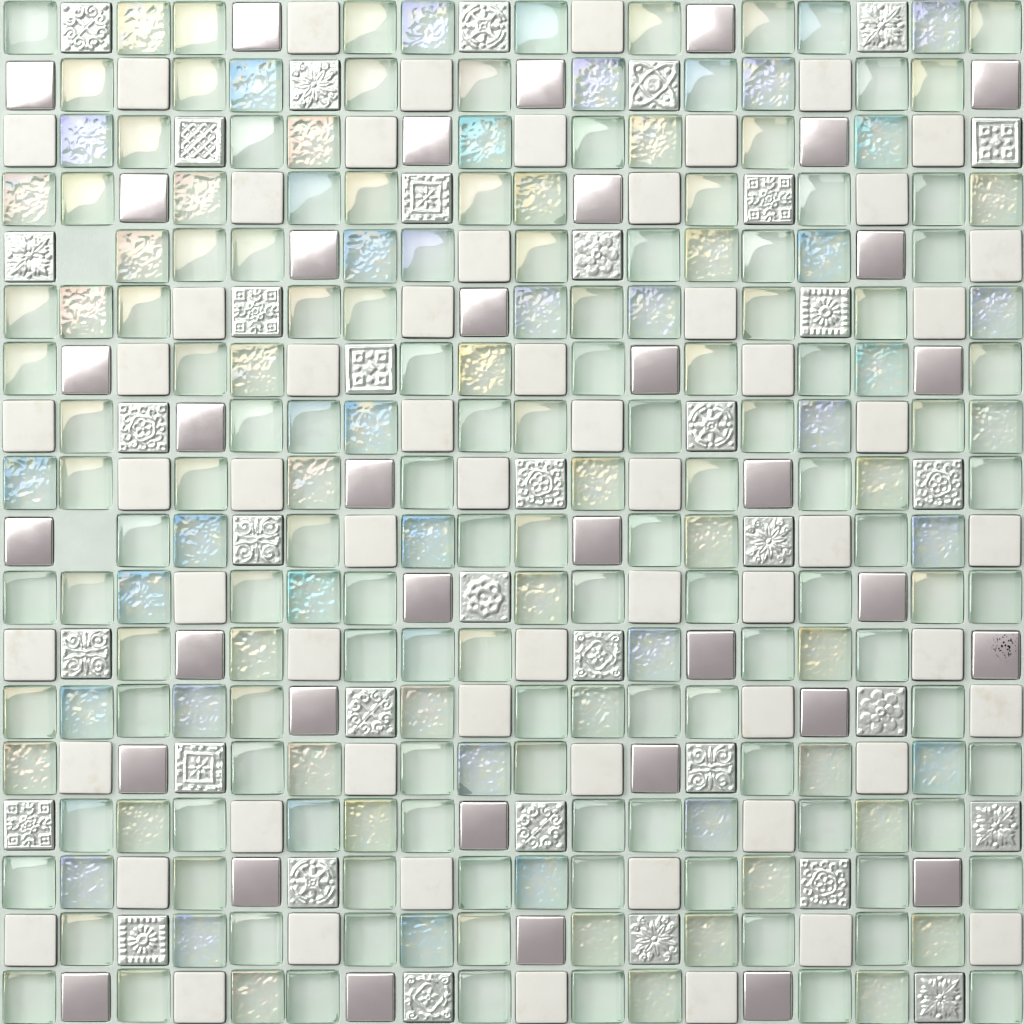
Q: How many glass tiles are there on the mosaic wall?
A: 190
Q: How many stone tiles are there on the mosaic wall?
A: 60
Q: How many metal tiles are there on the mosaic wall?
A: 36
